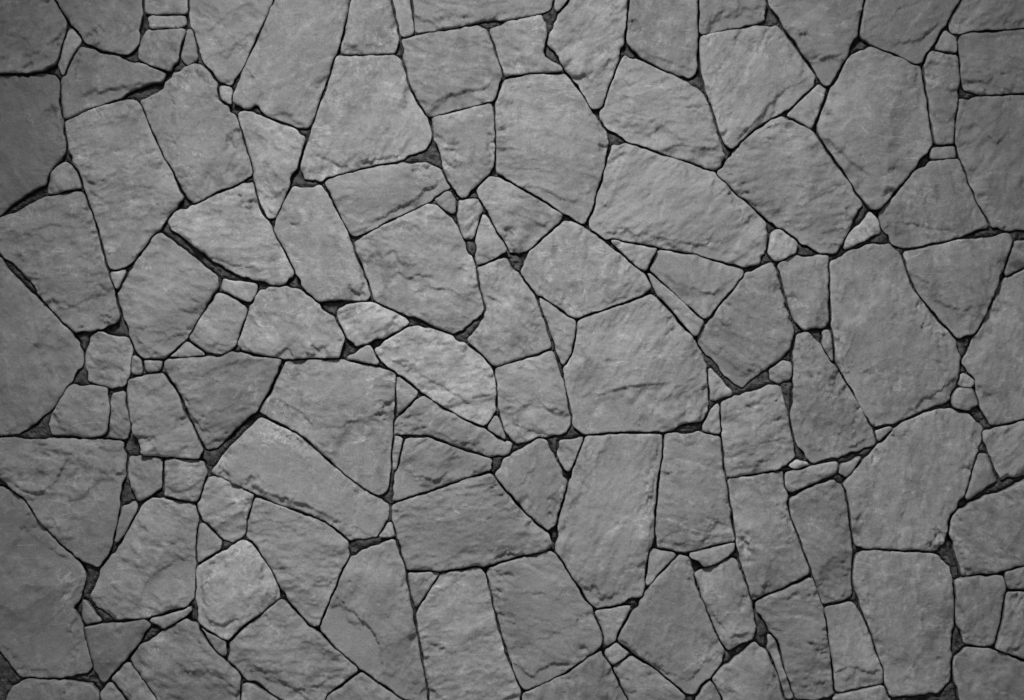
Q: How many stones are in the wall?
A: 160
